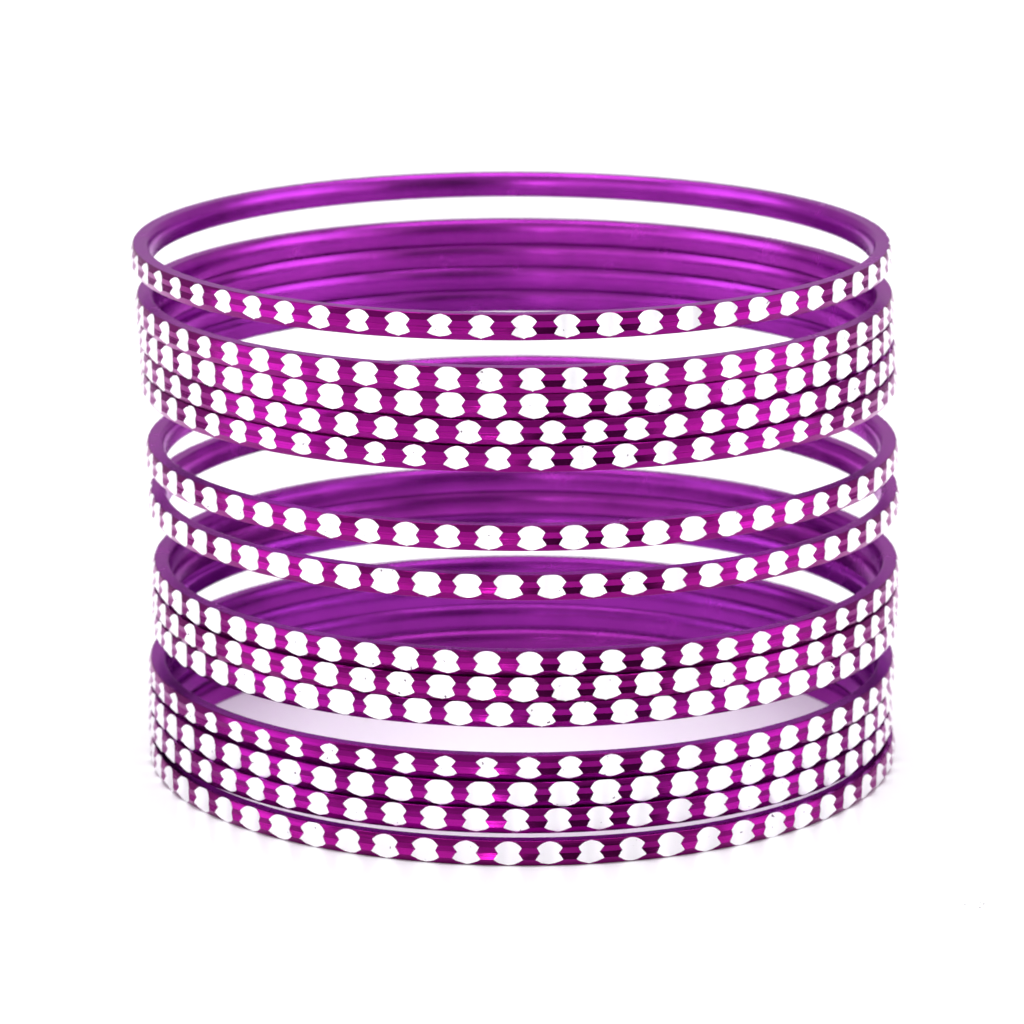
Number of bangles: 14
